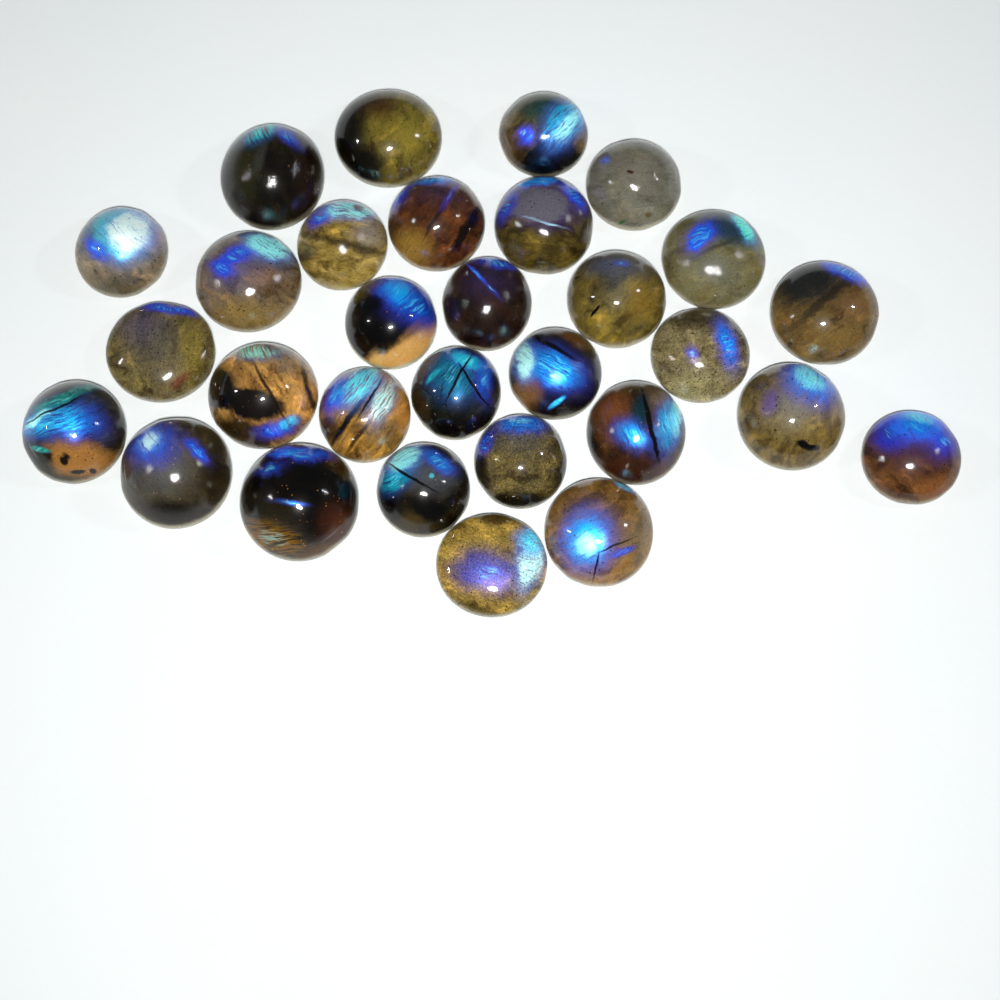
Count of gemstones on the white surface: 30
